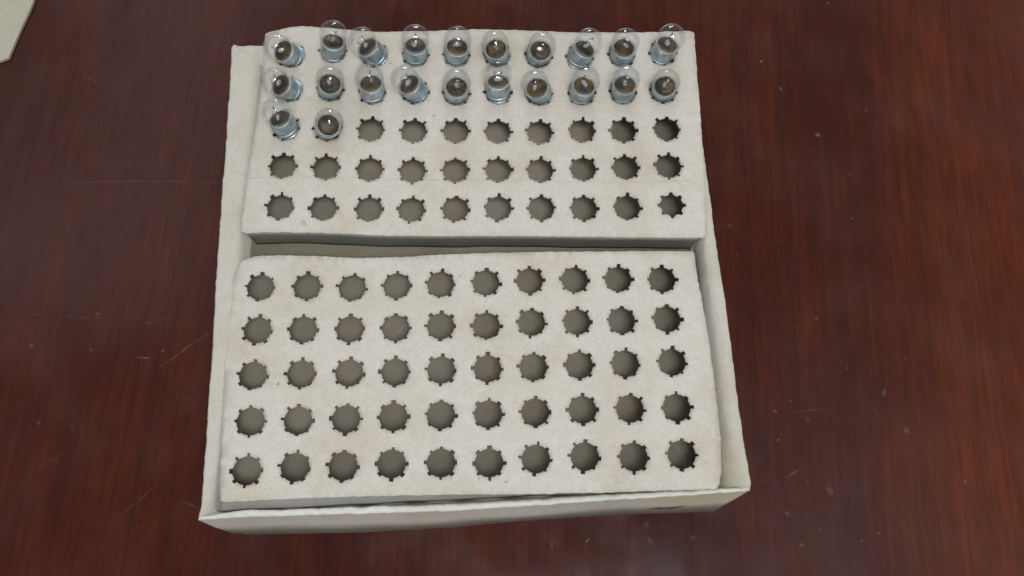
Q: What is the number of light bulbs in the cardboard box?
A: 22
